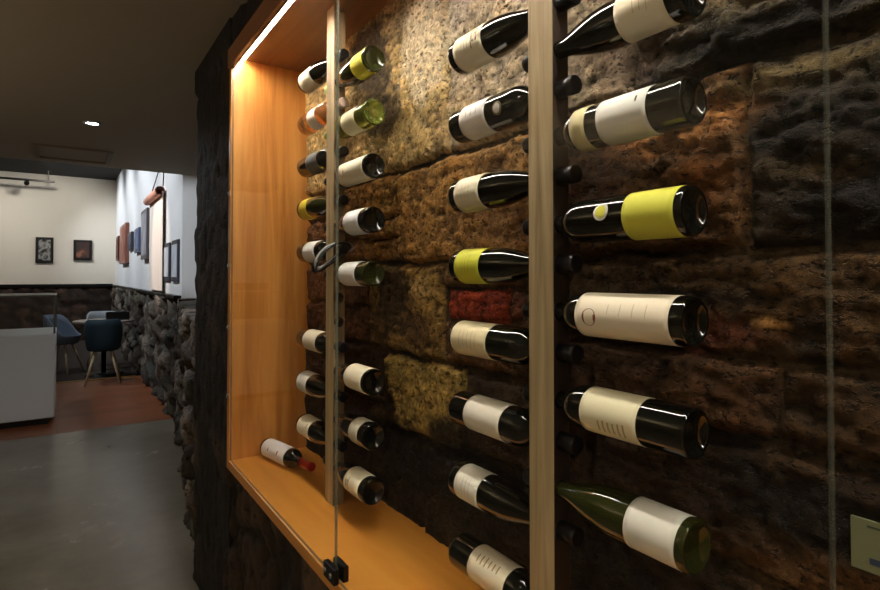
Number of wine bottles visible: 31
